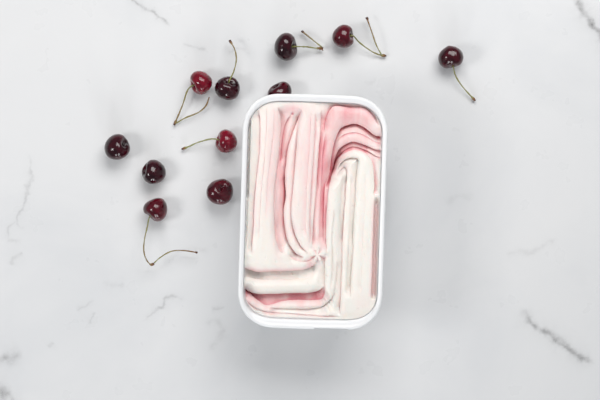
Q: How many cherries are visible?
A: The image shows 11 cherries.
